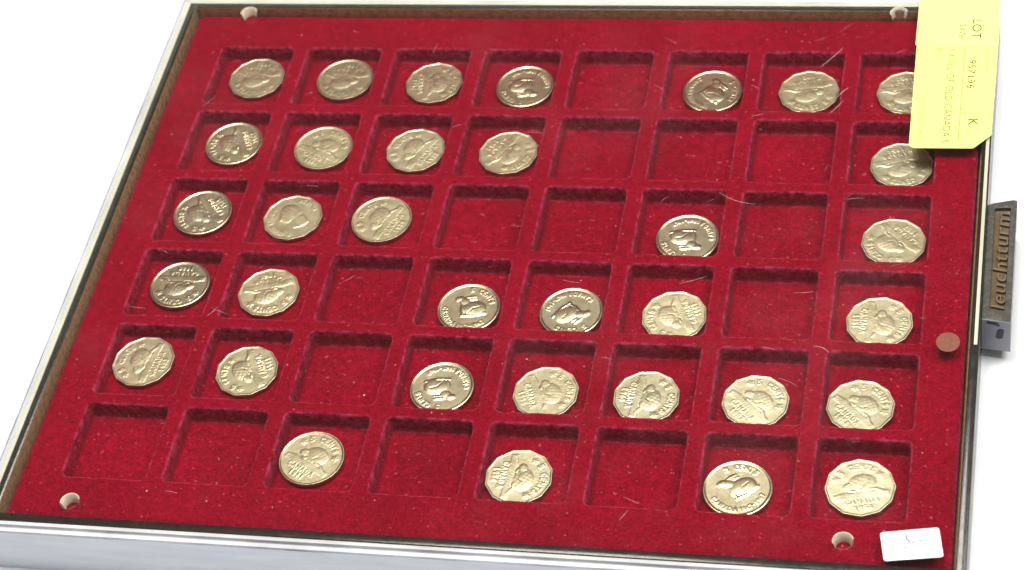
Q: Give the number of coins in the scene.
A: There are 34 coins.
